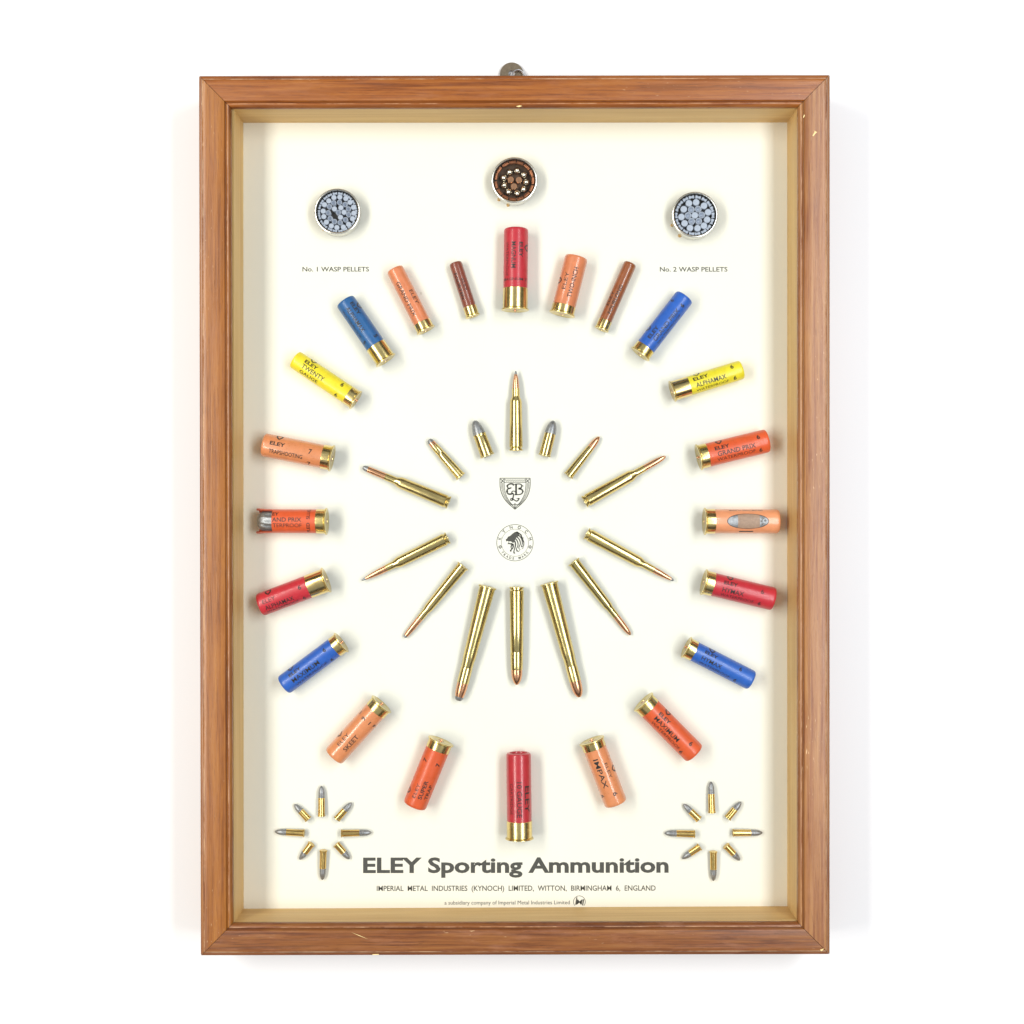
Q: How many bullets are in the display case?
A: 30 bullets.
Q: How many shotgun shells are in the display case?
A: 22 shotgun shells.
